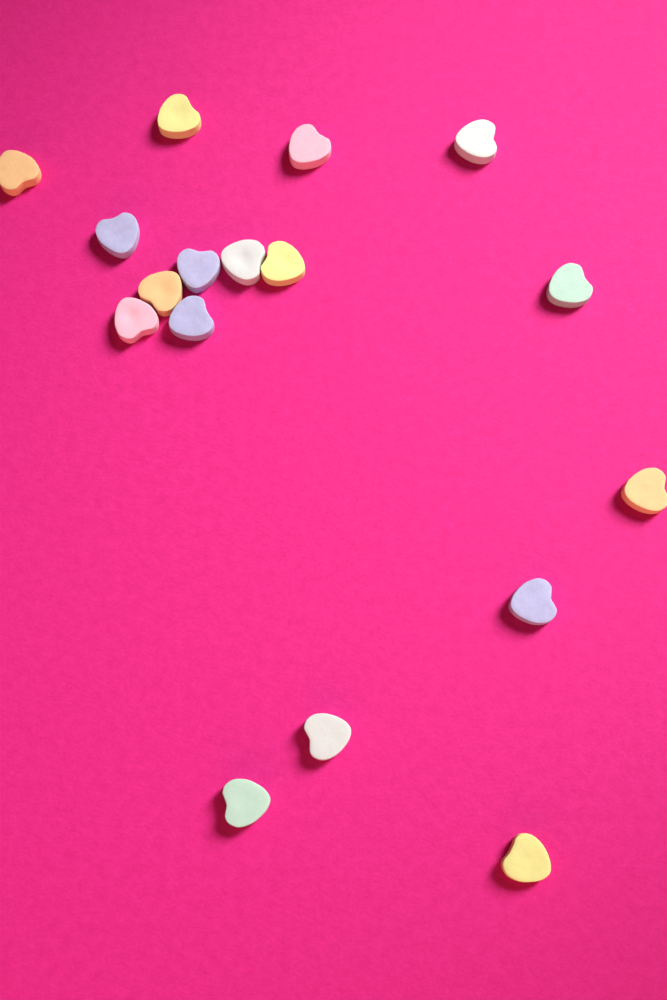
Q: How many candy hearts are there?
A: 17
